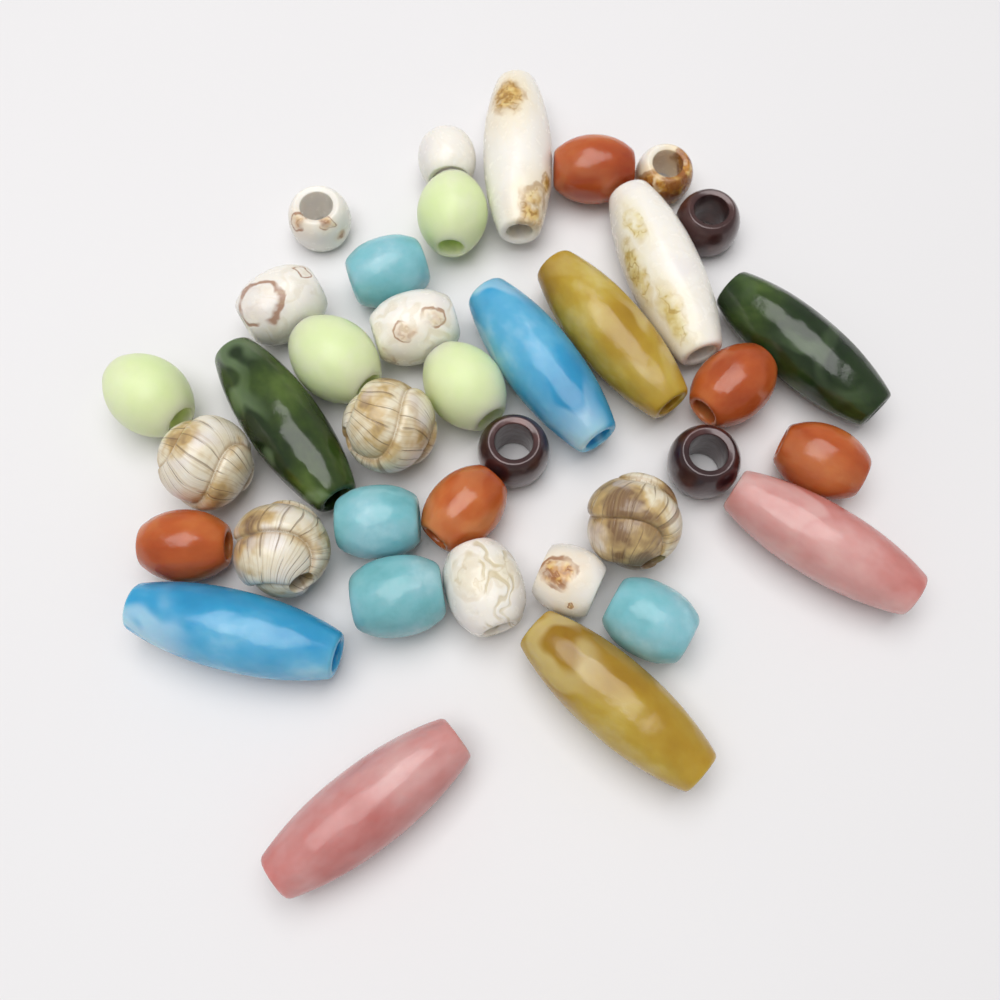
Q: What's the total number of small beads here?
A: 27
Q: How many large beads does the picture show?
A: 10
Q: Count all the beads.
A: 37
